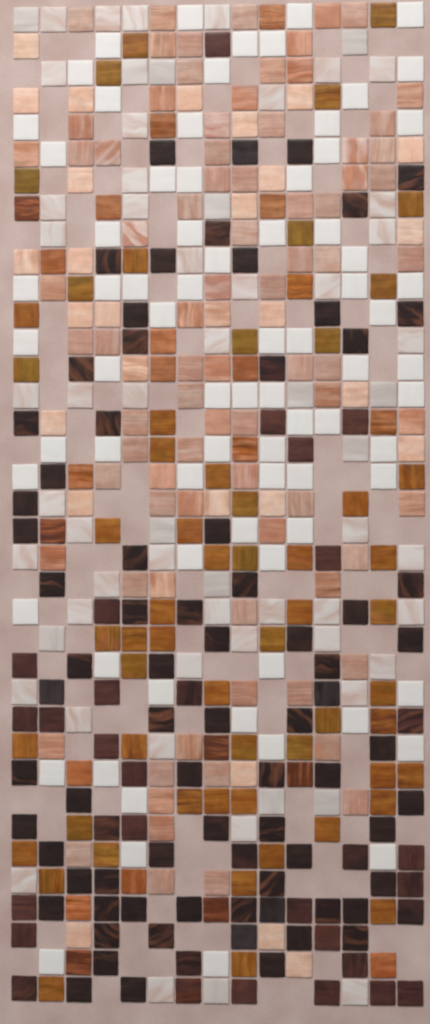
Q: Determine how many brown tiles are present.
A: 80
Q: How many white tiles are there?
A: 137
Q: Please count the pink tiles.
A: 110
